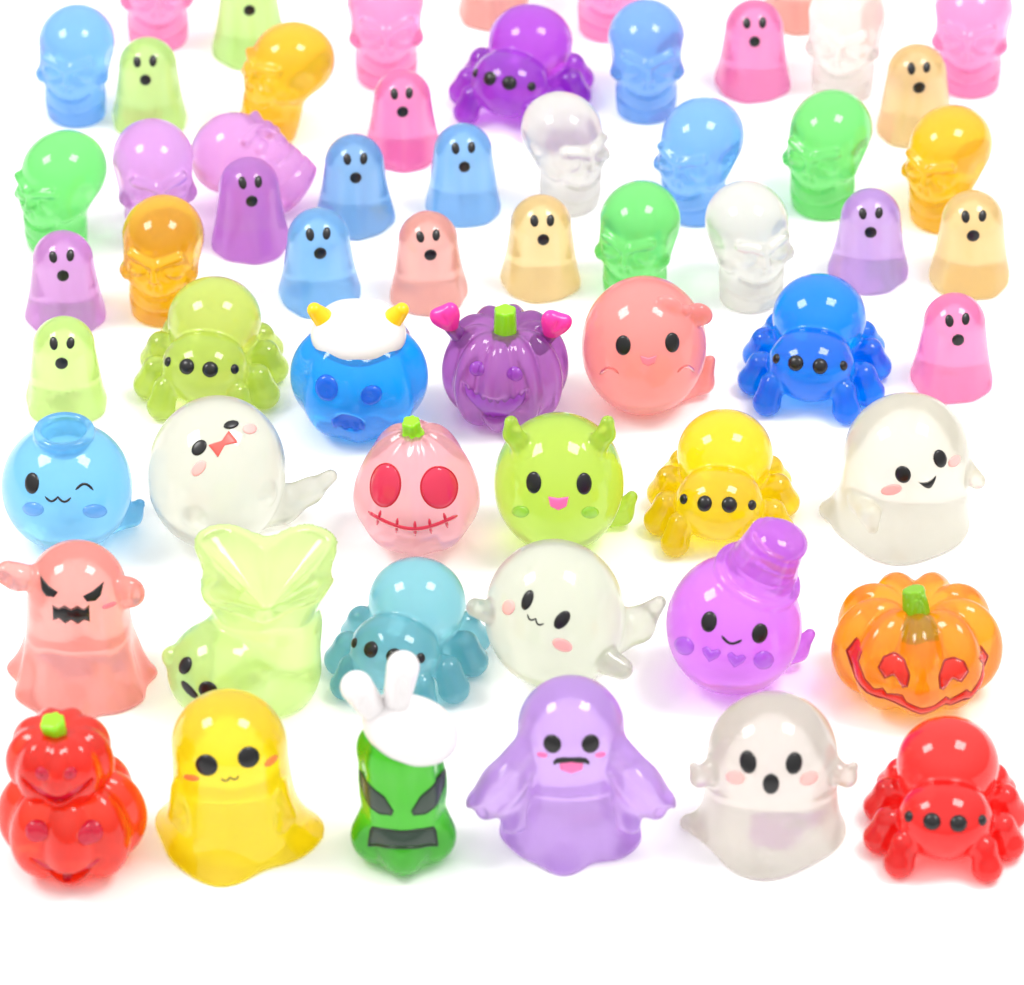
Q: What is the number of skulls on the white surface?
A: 18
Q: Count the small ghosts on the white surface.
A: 18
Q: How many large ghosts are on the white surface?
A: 12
